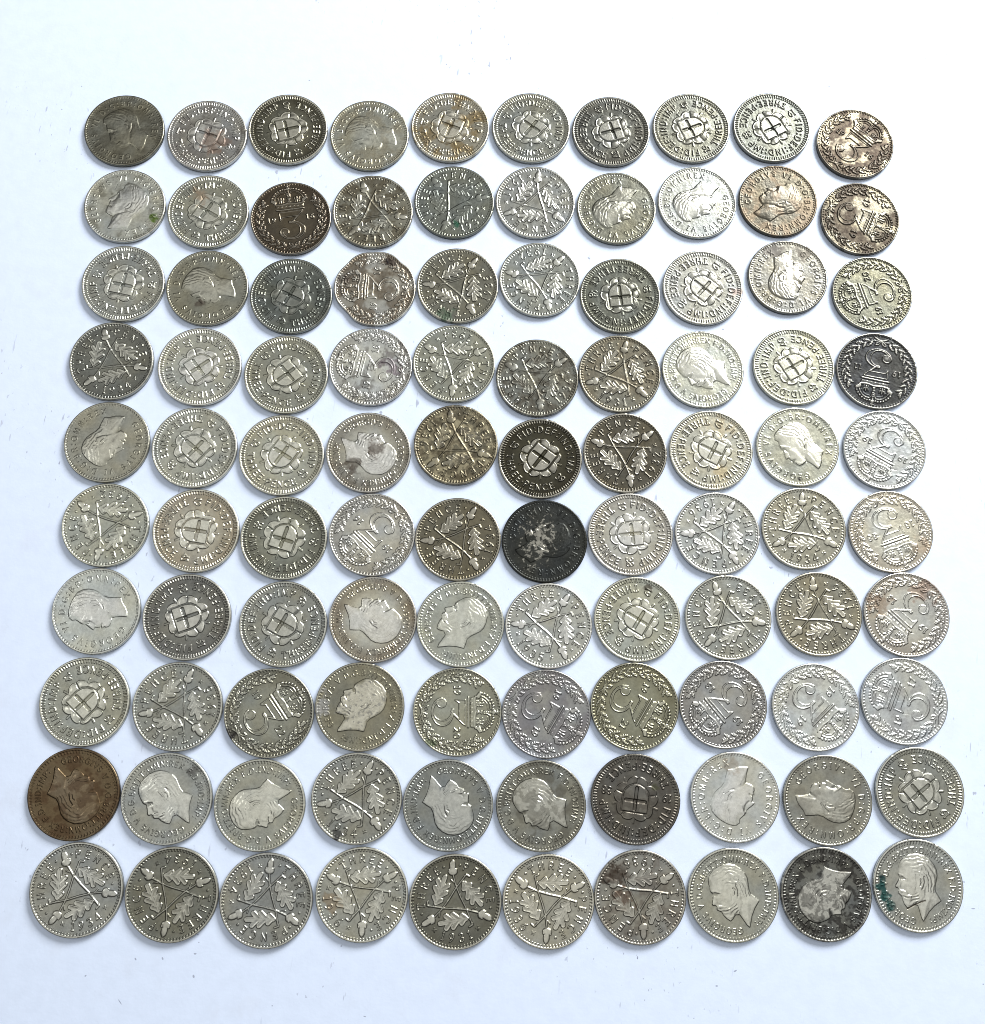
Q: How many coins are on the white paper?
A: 100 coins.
